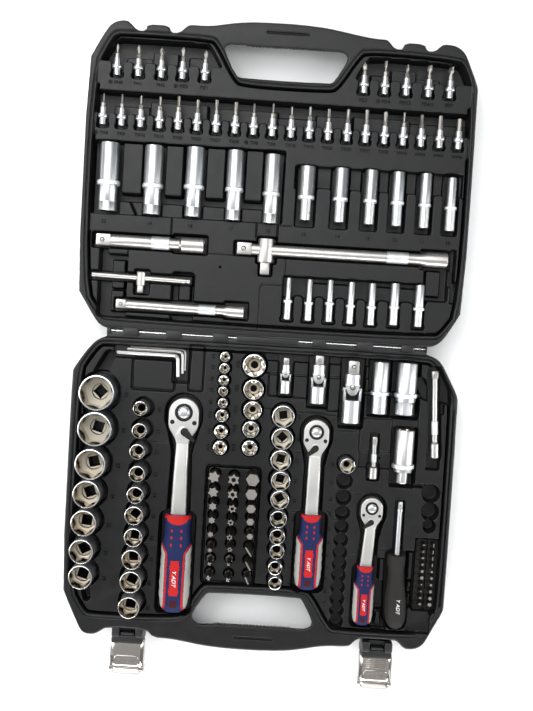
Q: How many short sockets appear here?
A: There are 41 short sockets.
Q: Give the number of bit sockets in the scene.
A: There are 30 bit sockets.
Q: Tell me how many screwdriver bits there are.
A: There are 44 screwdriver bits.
